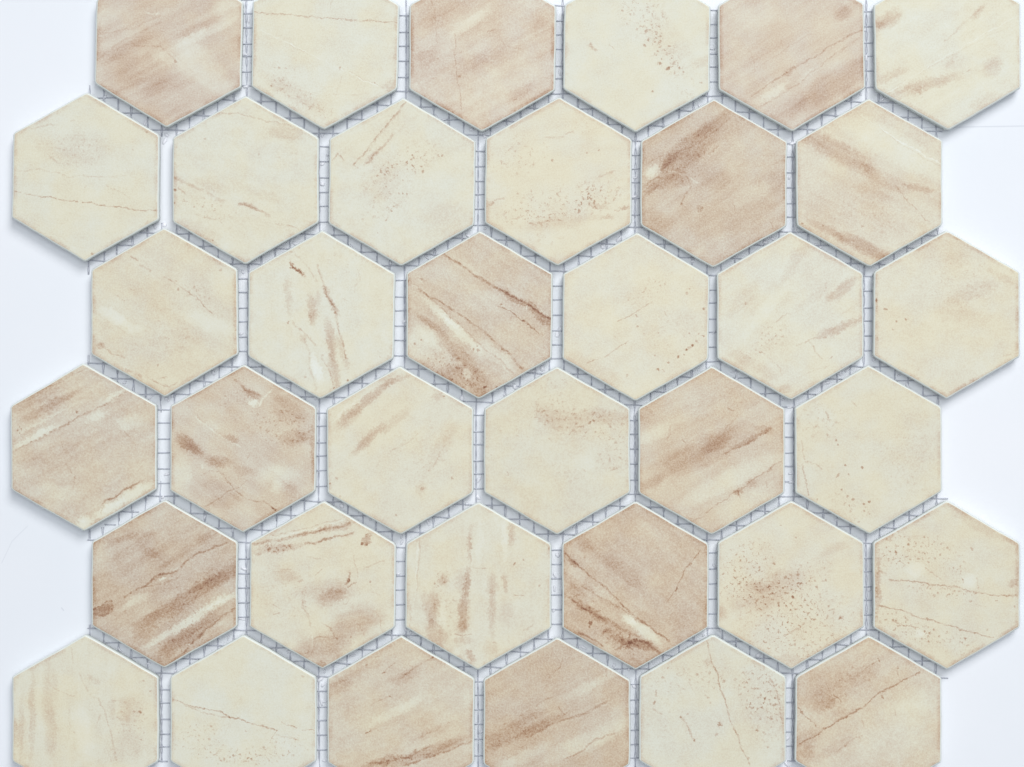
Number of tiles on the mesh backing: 36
